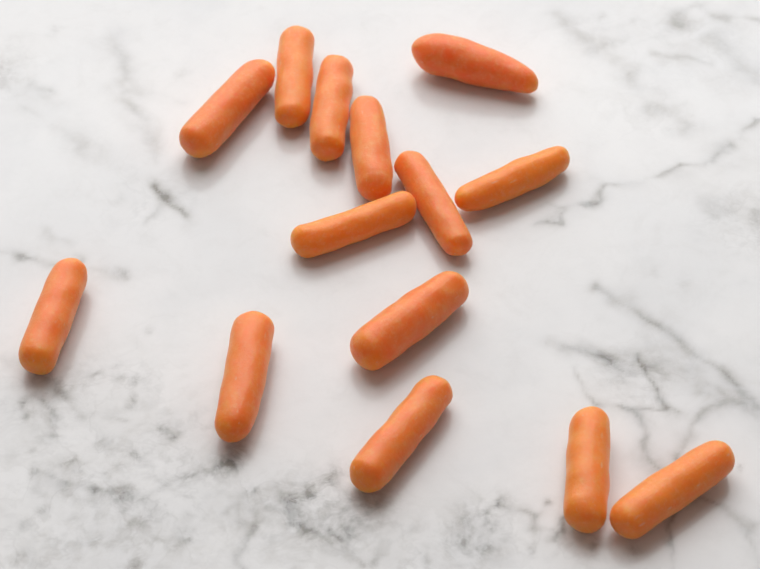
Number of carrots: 14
